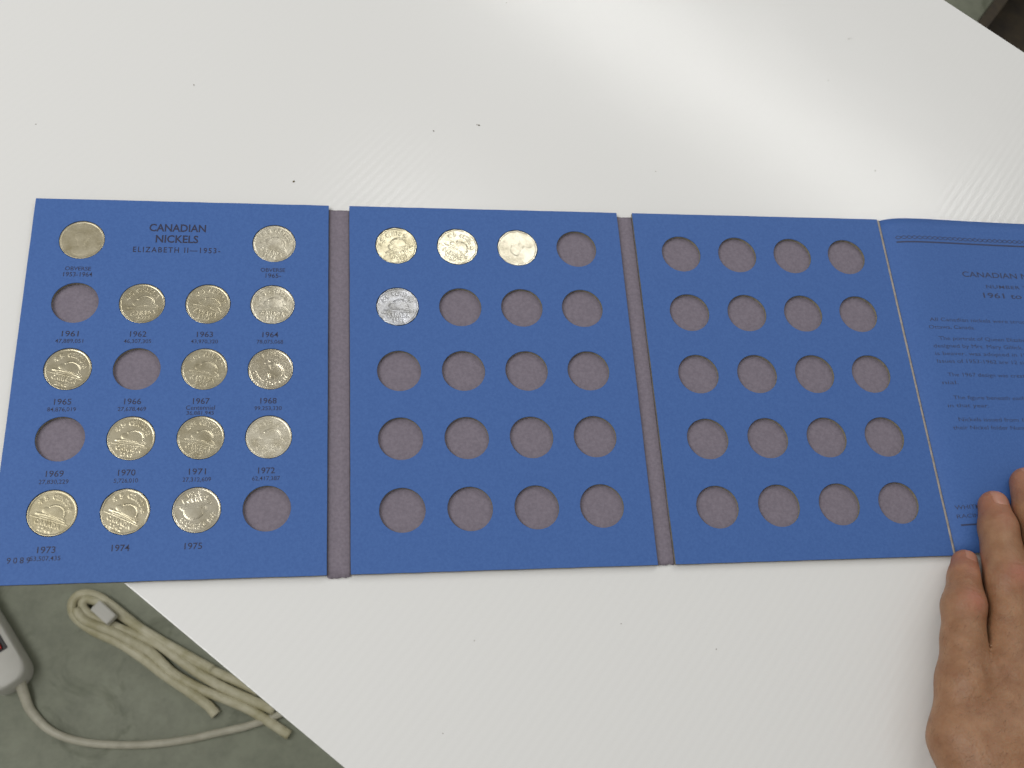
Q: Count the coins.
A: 18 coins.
